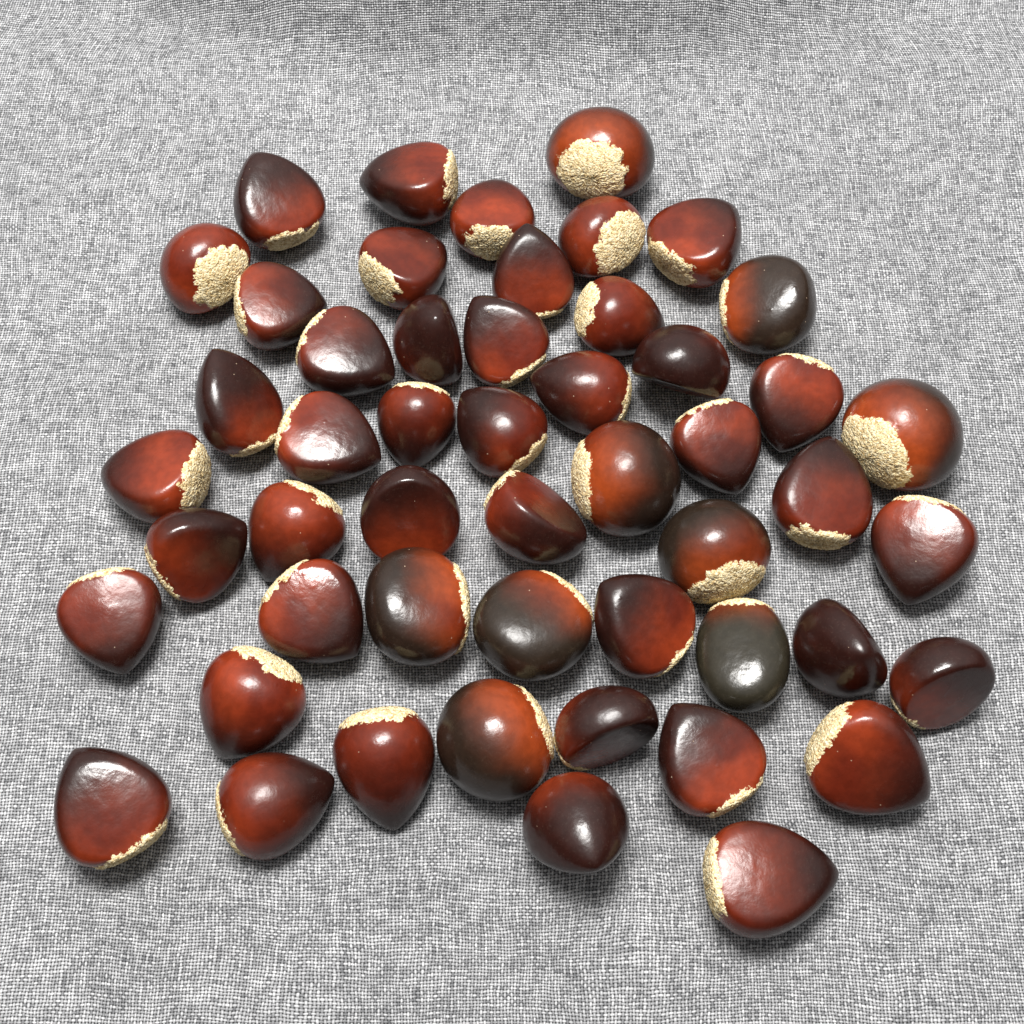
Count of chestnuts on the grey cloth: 51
